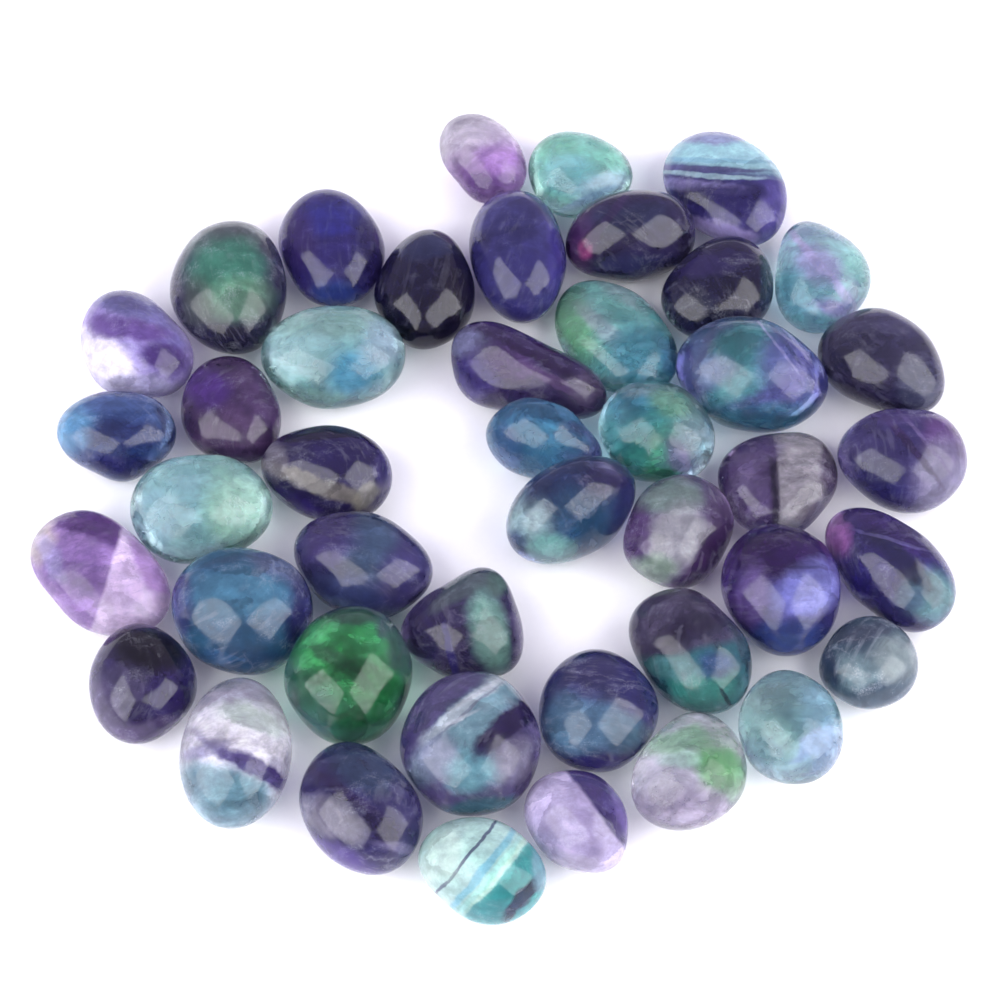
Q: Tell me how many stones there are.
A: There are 44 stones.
